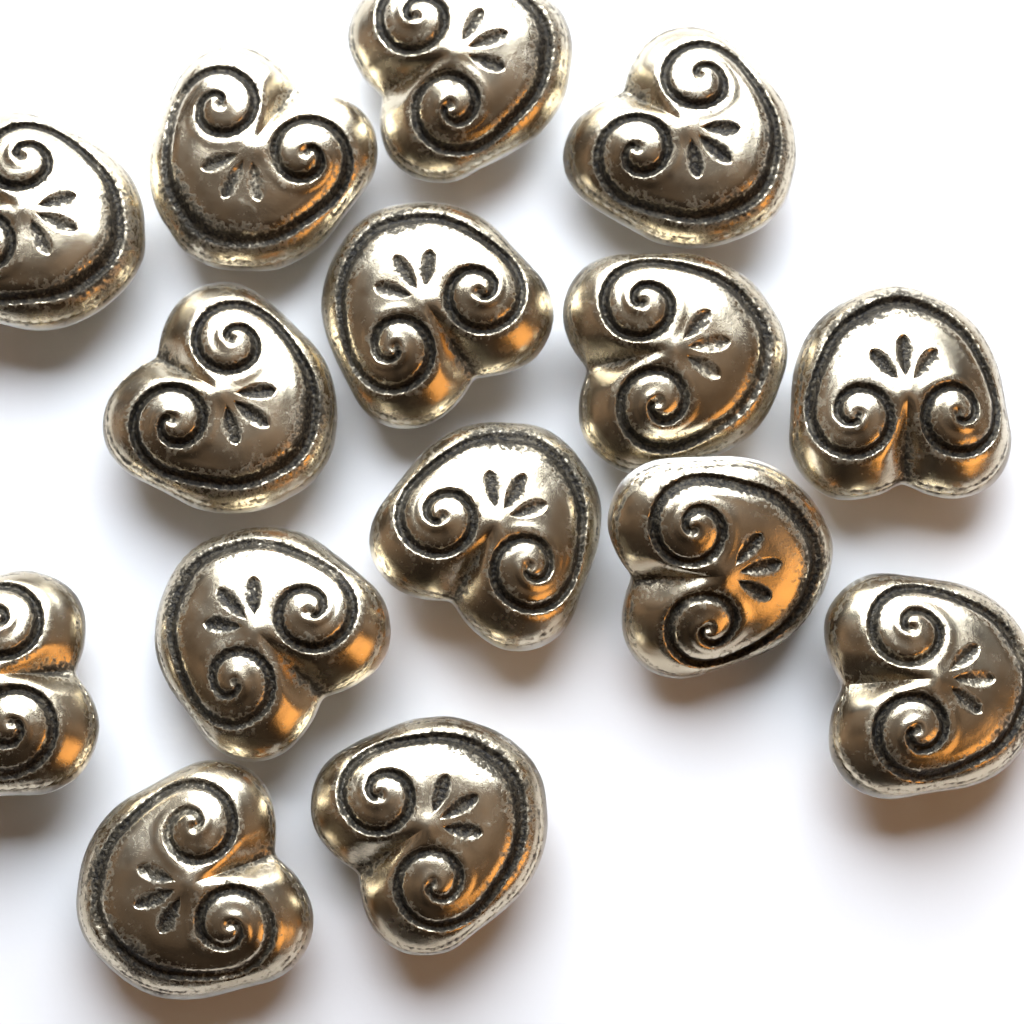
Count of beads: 15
